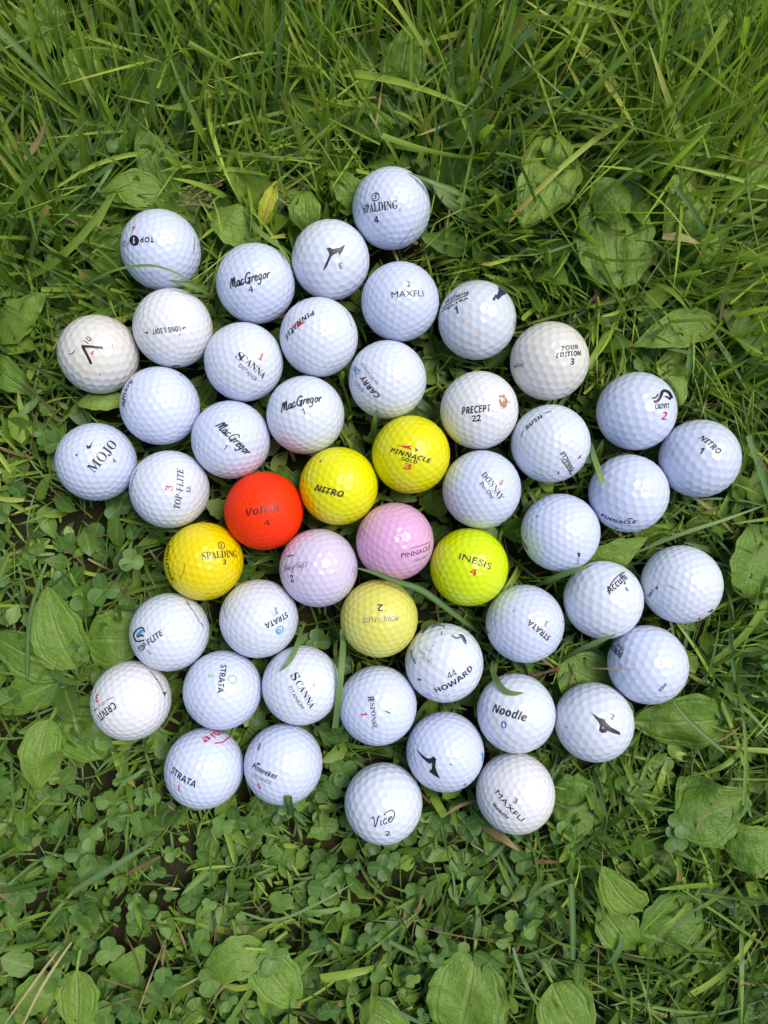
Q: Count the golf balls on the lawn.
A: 50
